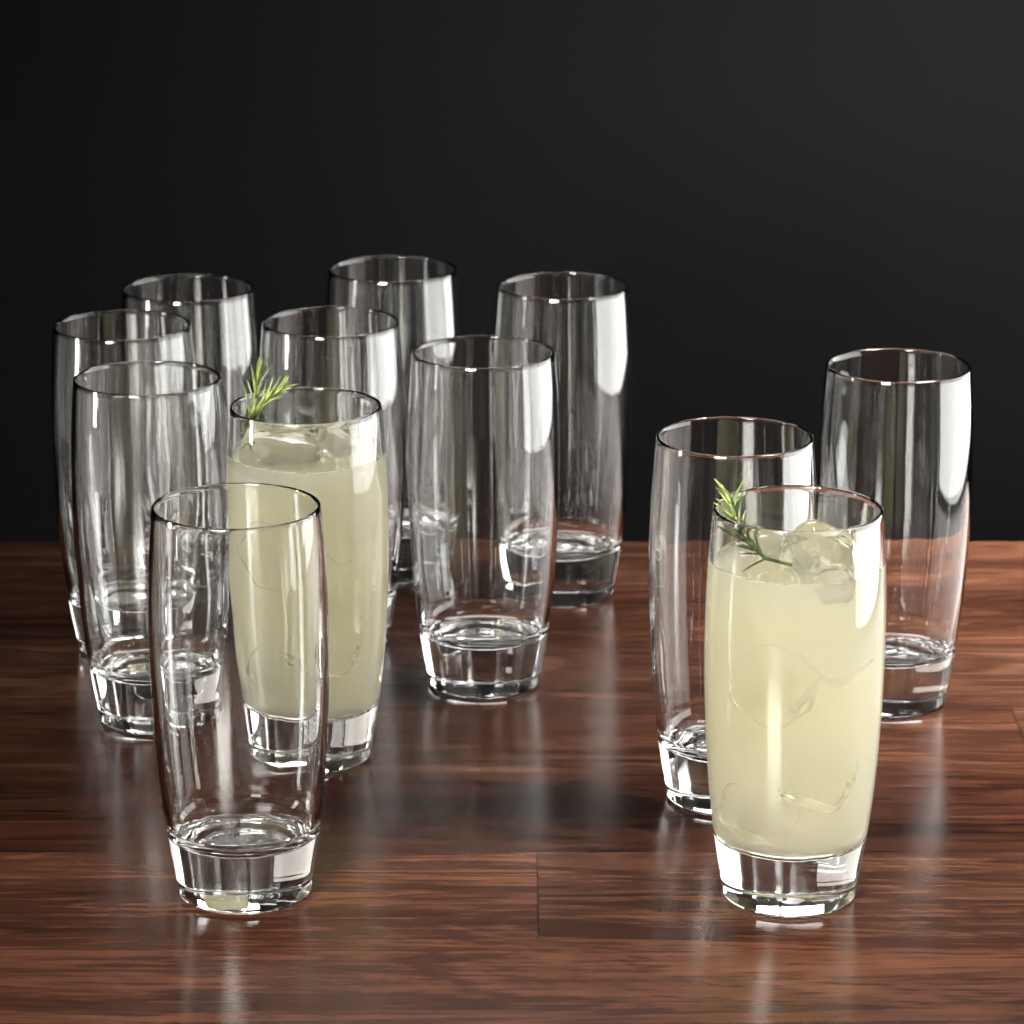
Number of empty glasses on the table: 10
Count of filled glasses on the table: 2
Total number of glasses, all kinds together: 12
